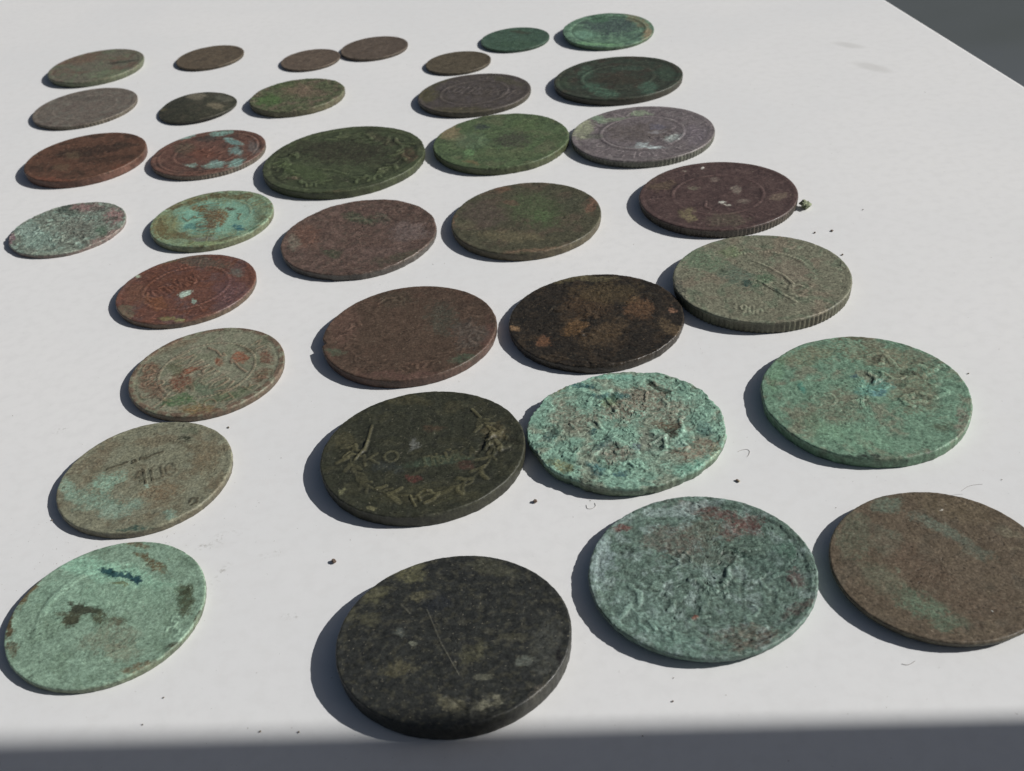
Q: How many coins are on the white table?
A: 35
